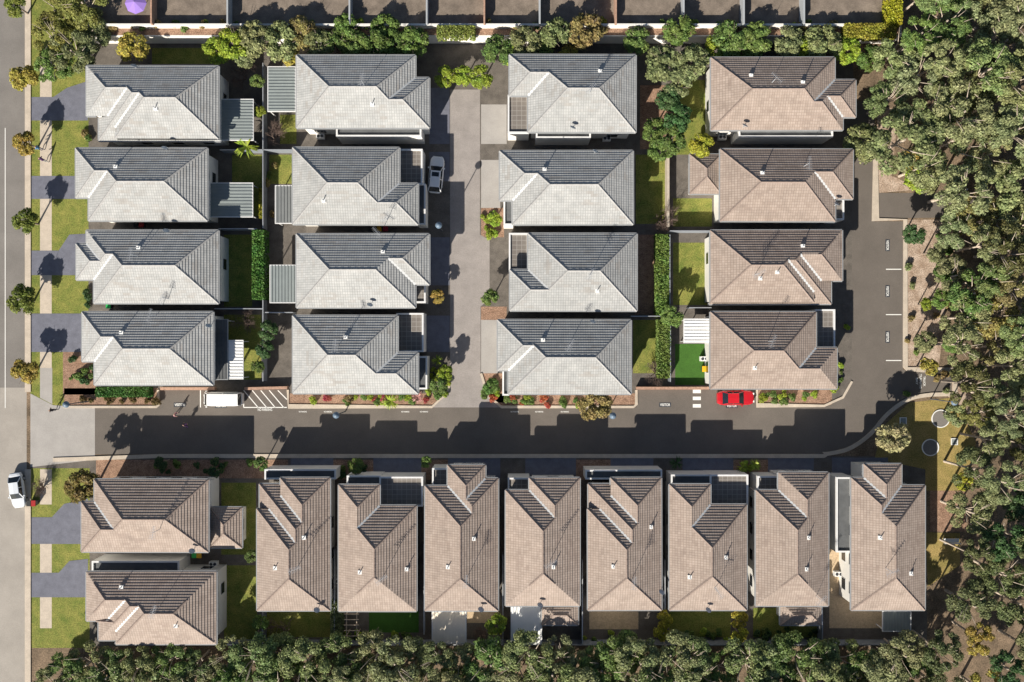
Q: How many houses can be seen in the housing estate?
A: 26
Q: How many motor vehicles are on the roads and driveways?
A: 4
